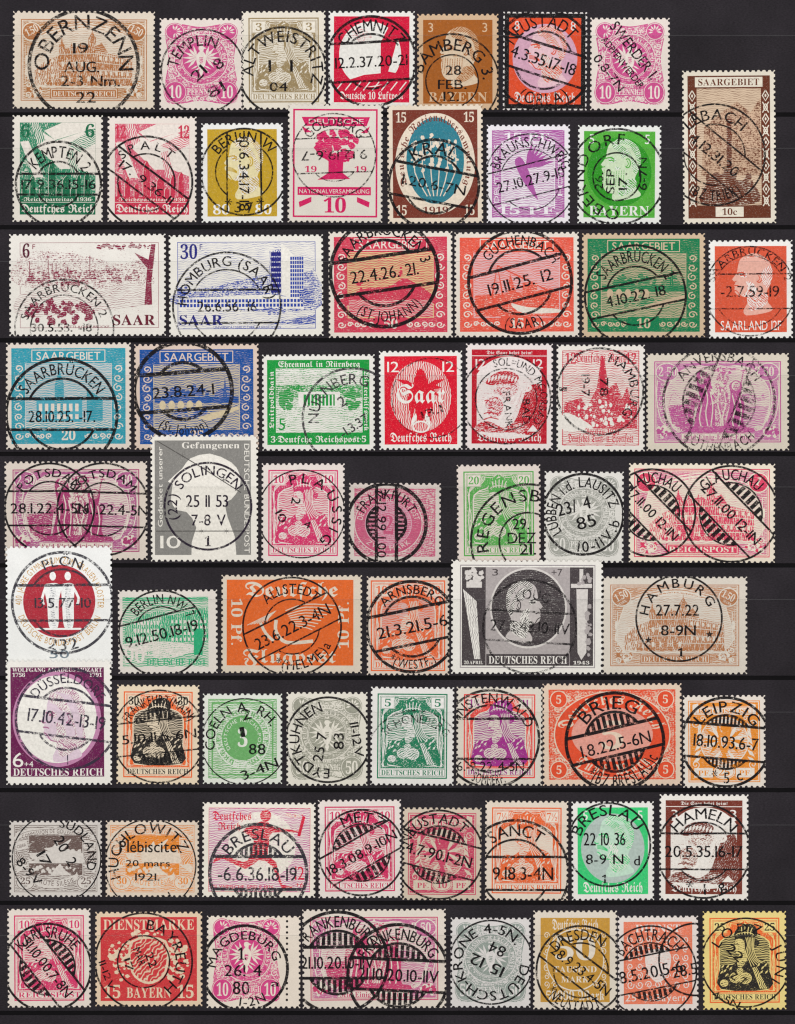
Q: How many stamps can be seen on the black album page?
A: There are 65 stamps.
